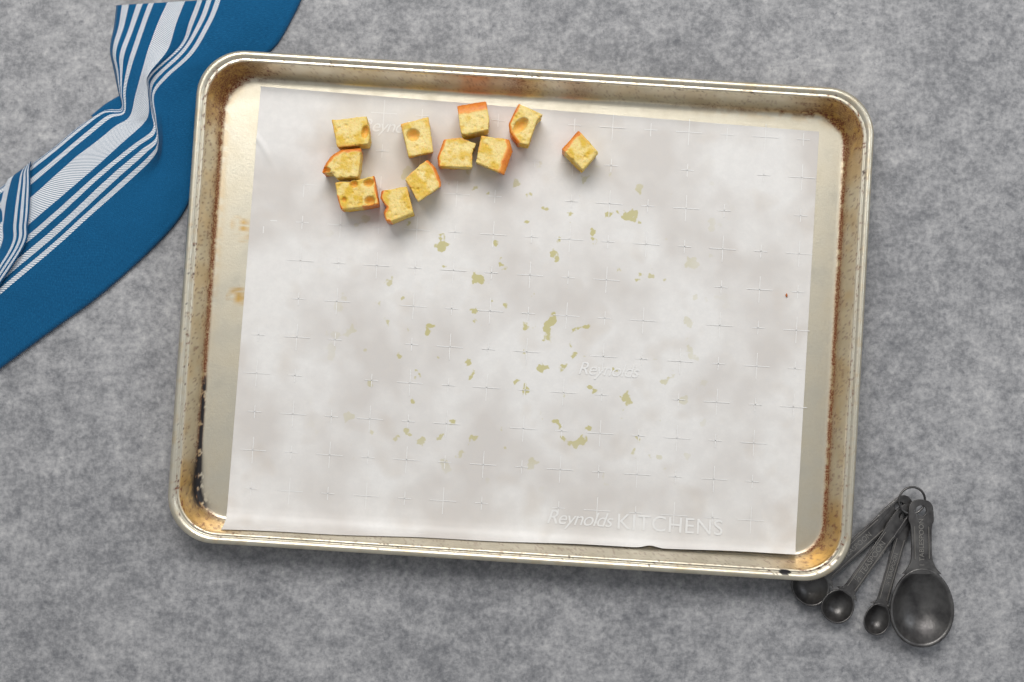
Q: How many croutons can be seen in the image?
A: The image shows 11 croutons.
